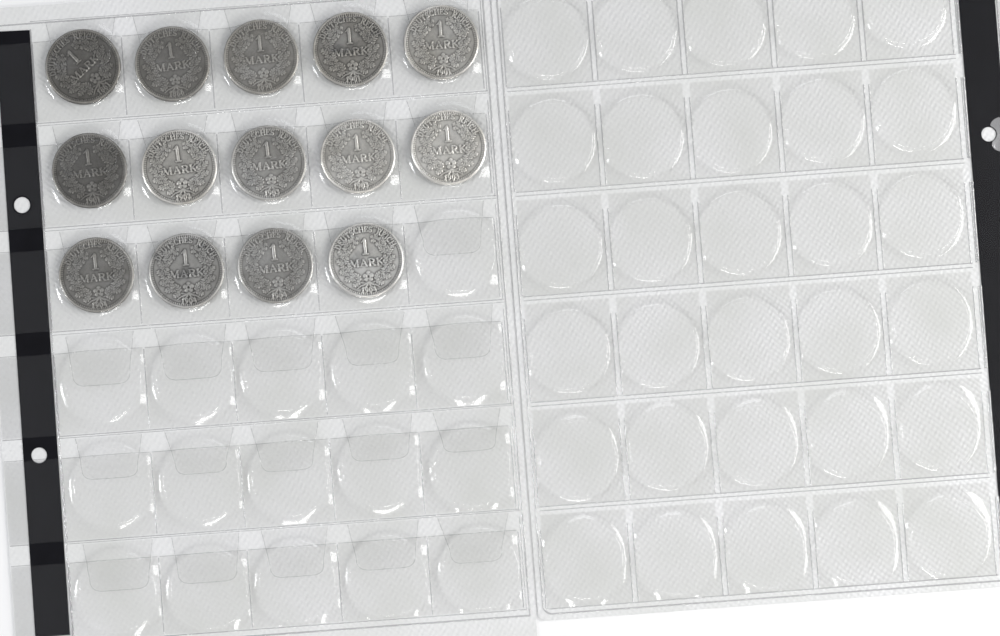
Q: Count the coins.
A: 14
